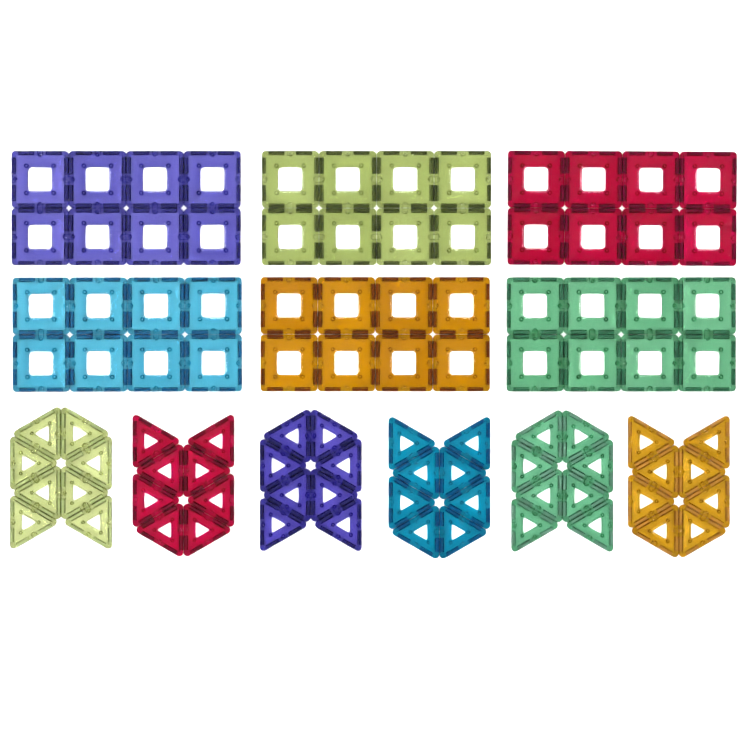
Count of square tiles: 48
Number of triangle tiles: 48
